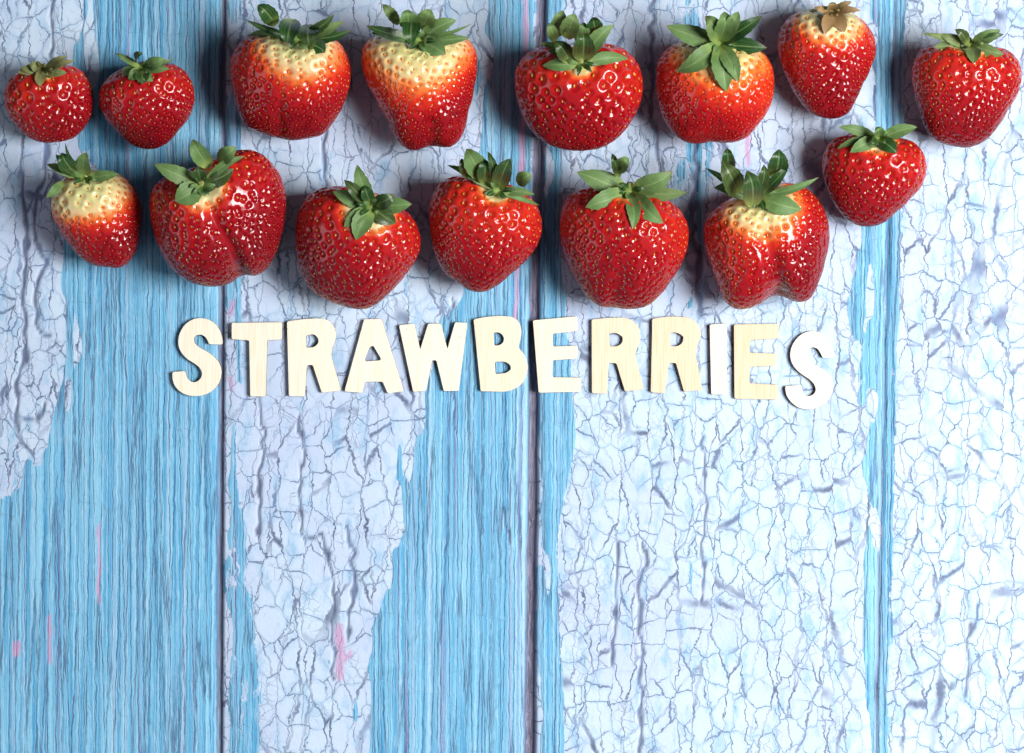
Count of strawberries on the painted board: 15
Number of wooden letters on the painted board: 12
